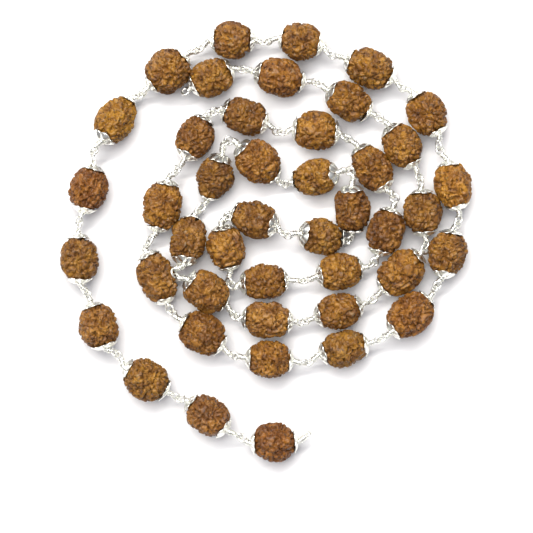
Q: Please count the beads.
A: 44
